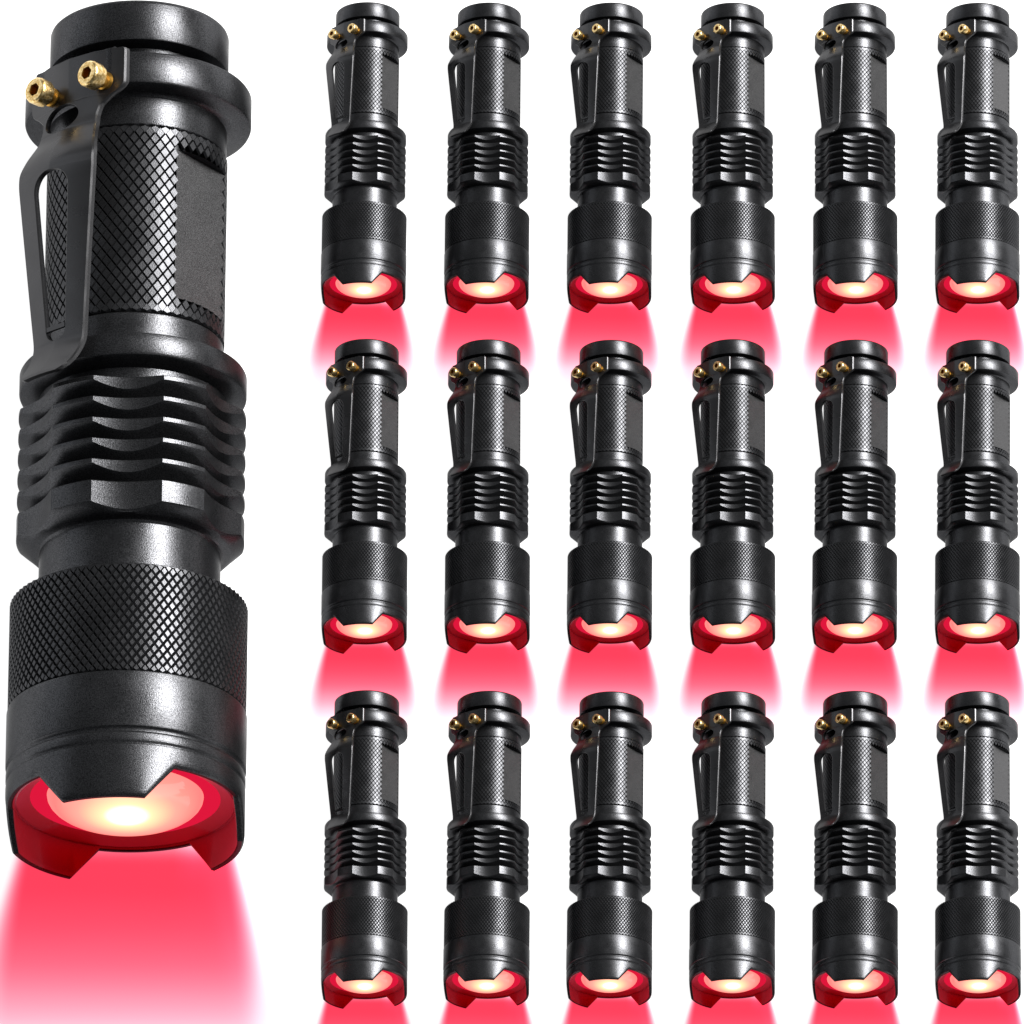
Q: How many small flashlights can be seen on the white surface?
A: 18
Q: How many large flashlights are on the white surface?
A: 1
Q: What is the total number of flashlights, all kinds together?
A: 19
